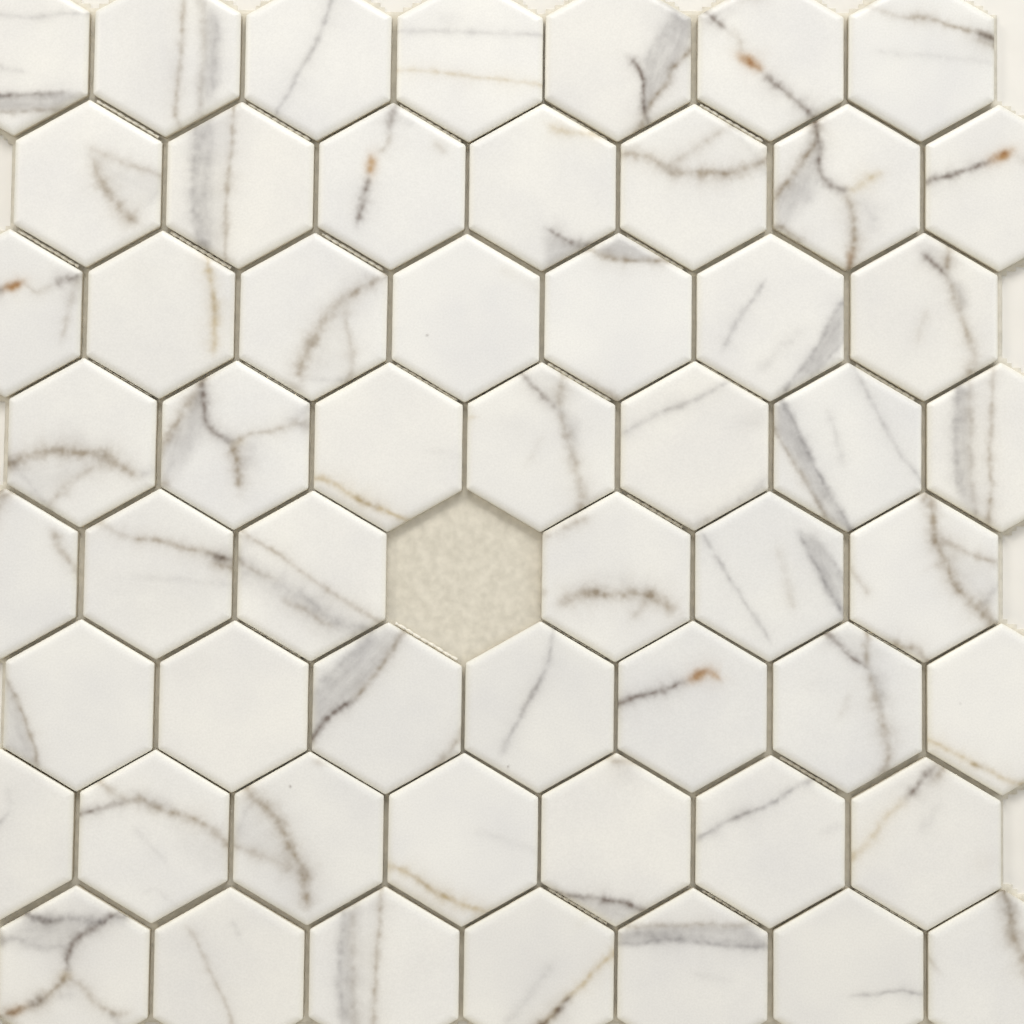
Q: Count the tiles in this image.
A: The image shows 55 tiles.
